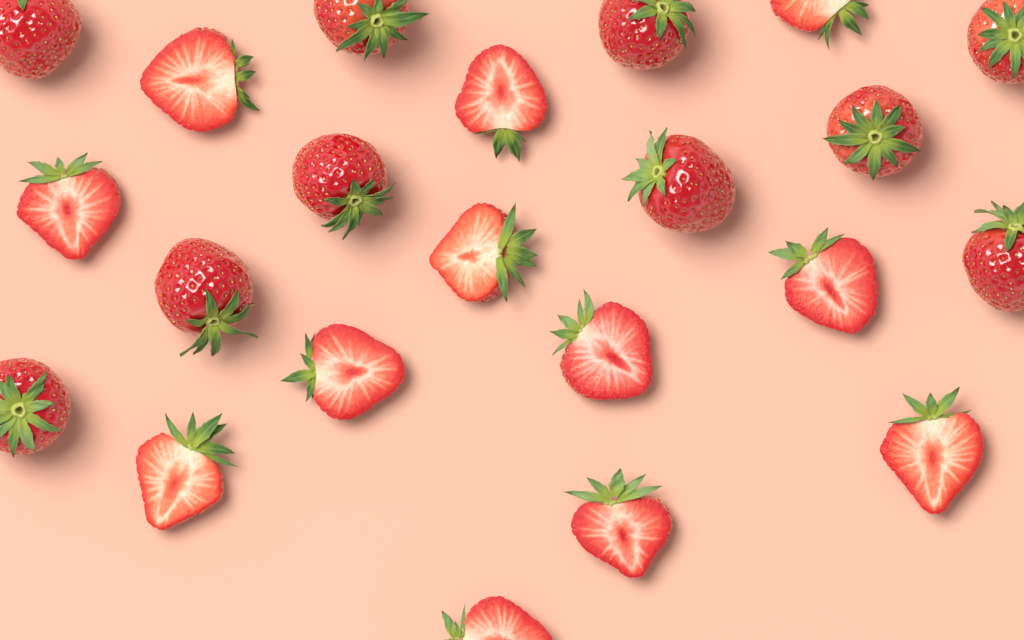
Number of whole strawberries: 10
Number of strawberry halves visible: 12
